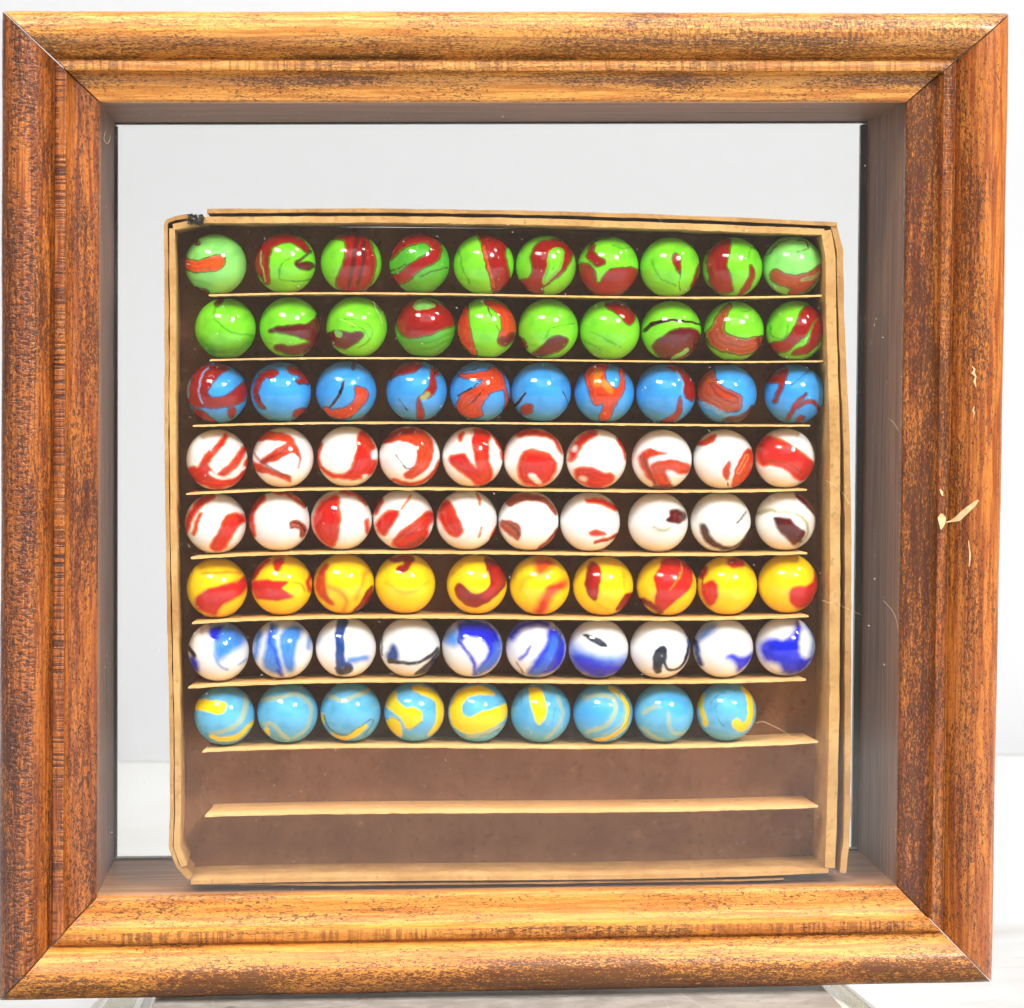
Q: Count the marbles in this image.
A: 79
